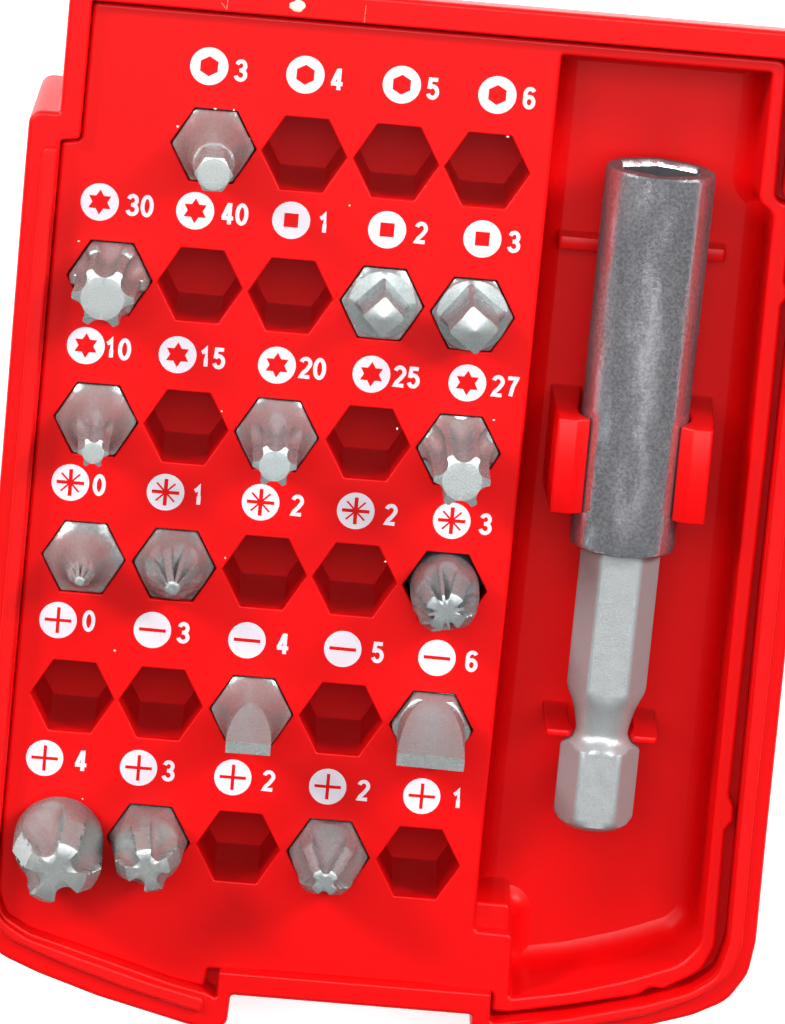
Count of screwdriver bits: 15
